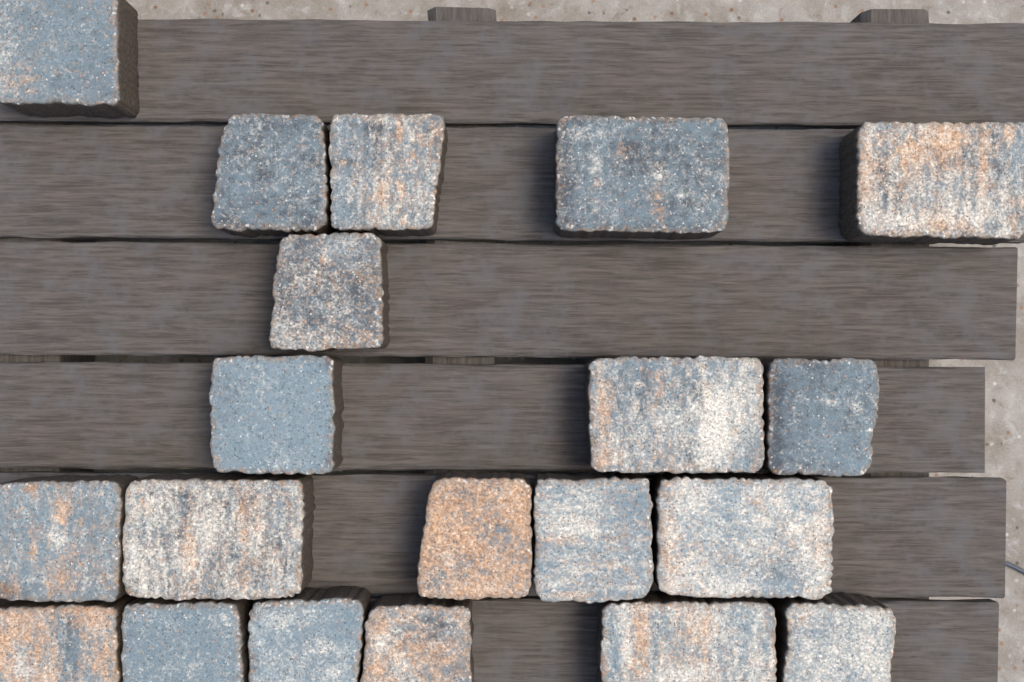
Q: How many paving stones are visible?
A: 20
